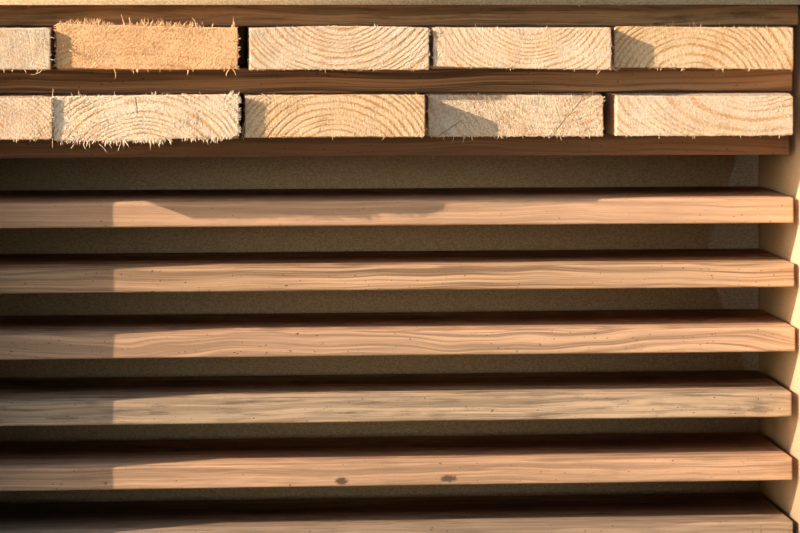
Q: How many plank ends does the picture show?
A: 10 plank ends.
